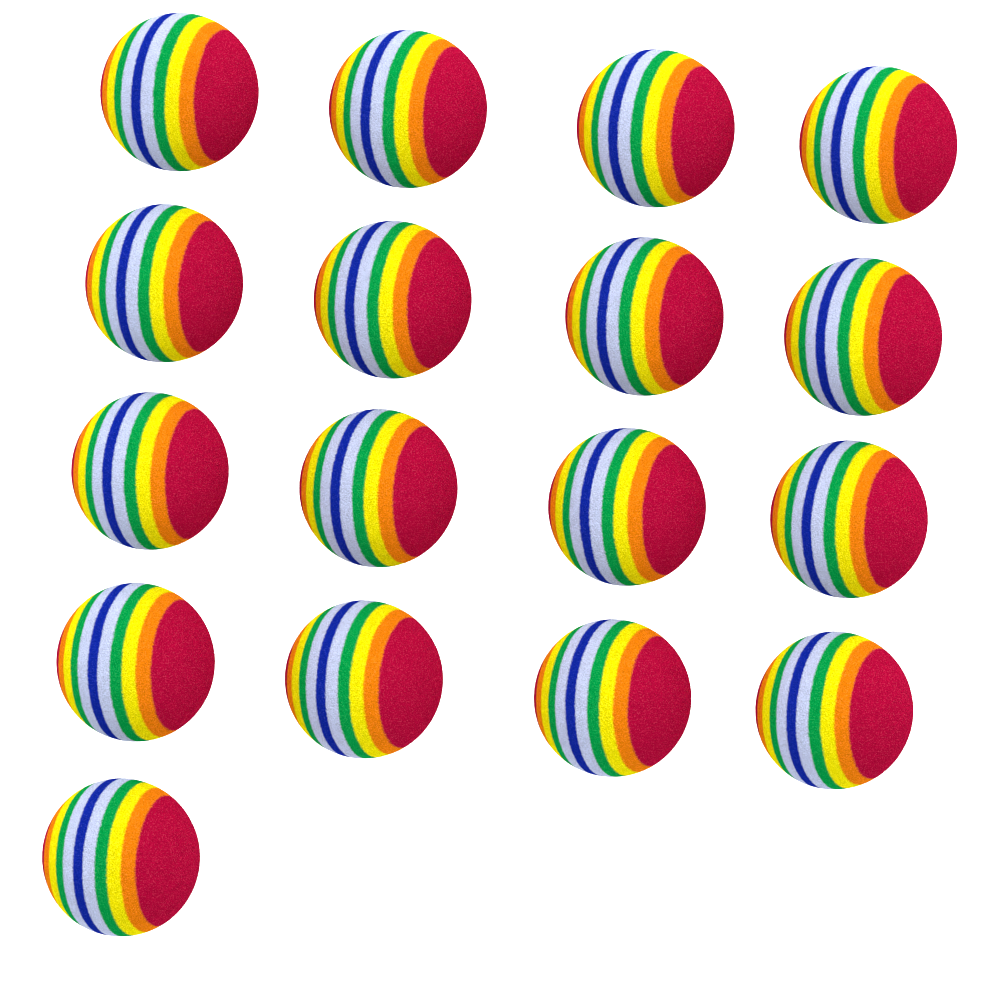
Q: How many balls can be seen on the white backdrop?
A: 17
